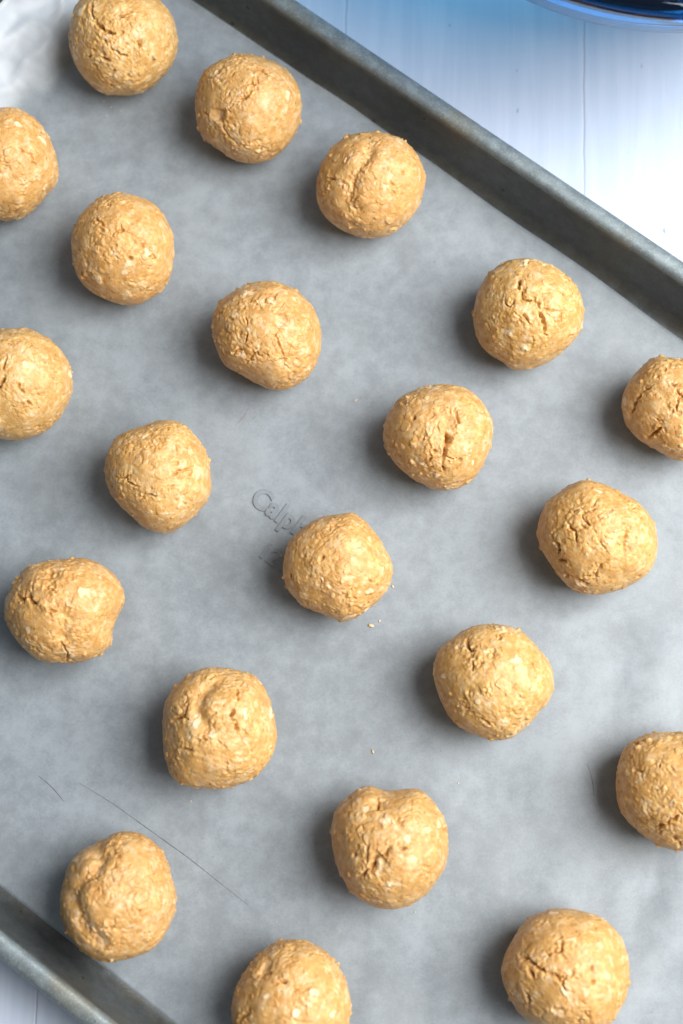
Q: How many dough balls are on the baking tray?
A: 21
